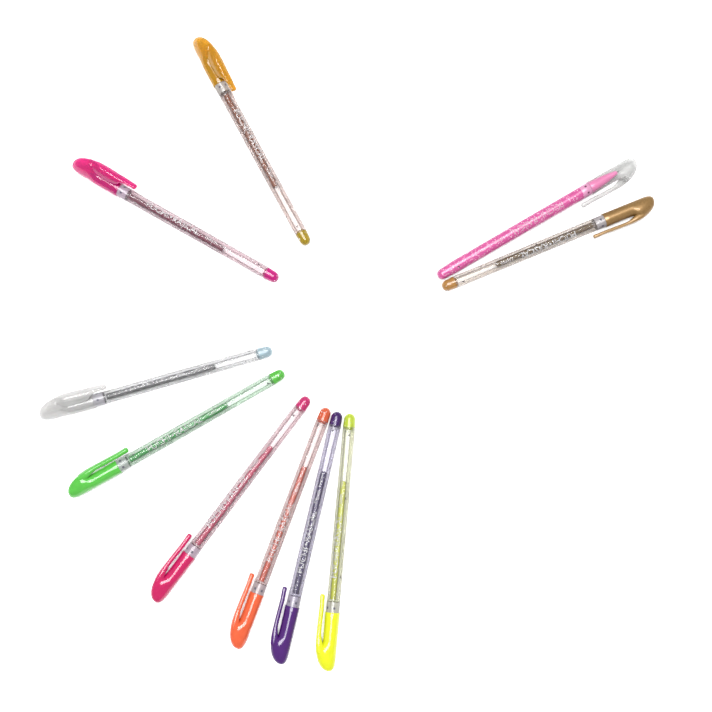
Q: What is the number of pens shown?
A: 10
